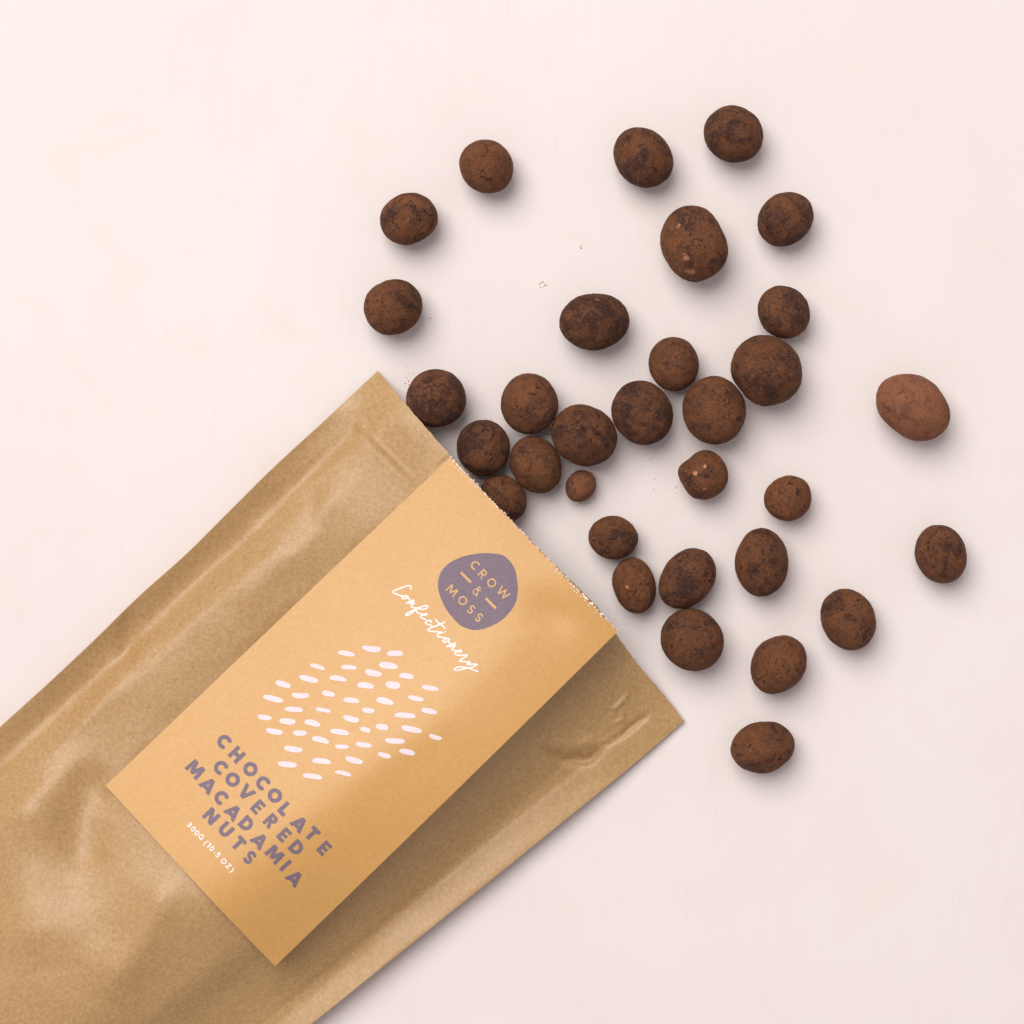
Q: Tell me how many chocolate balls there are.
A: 32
